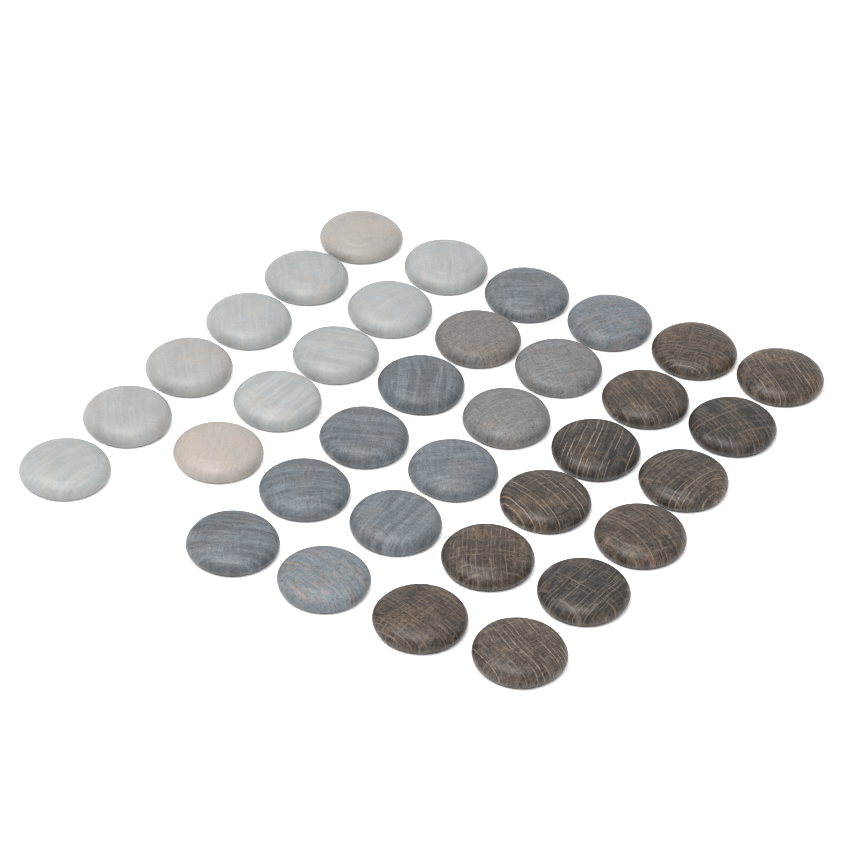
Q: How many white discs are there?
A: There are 11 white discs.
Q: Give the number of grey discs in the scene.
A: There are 12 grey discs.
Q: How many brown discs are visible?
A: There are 12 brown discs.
